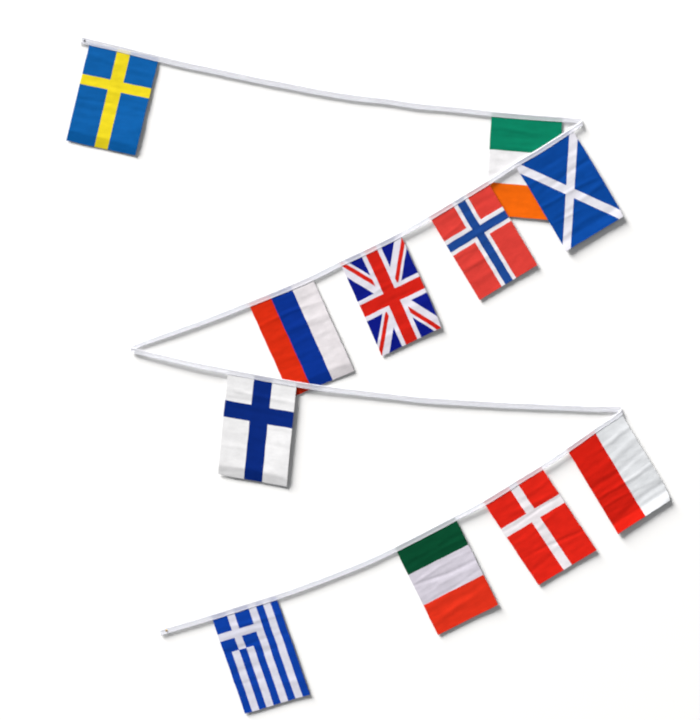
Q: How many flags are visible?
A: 11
